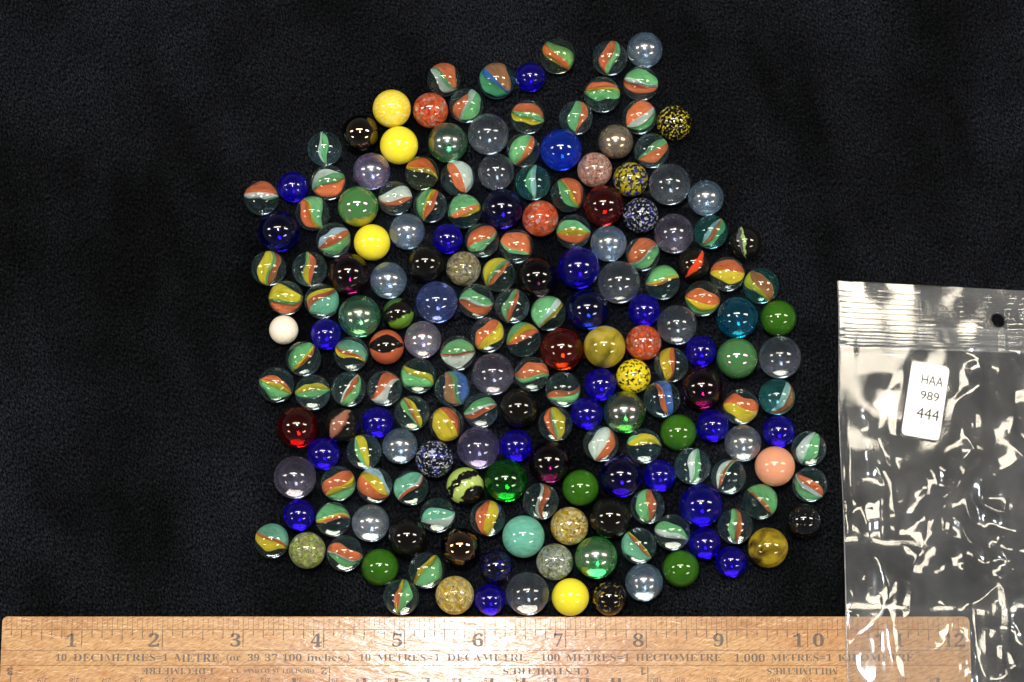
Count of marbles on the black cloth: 192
